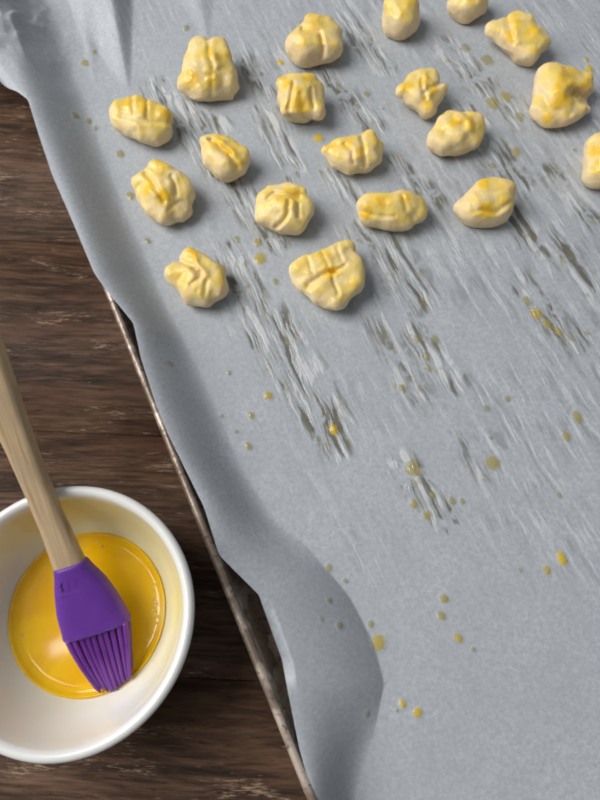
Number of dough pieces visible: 19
